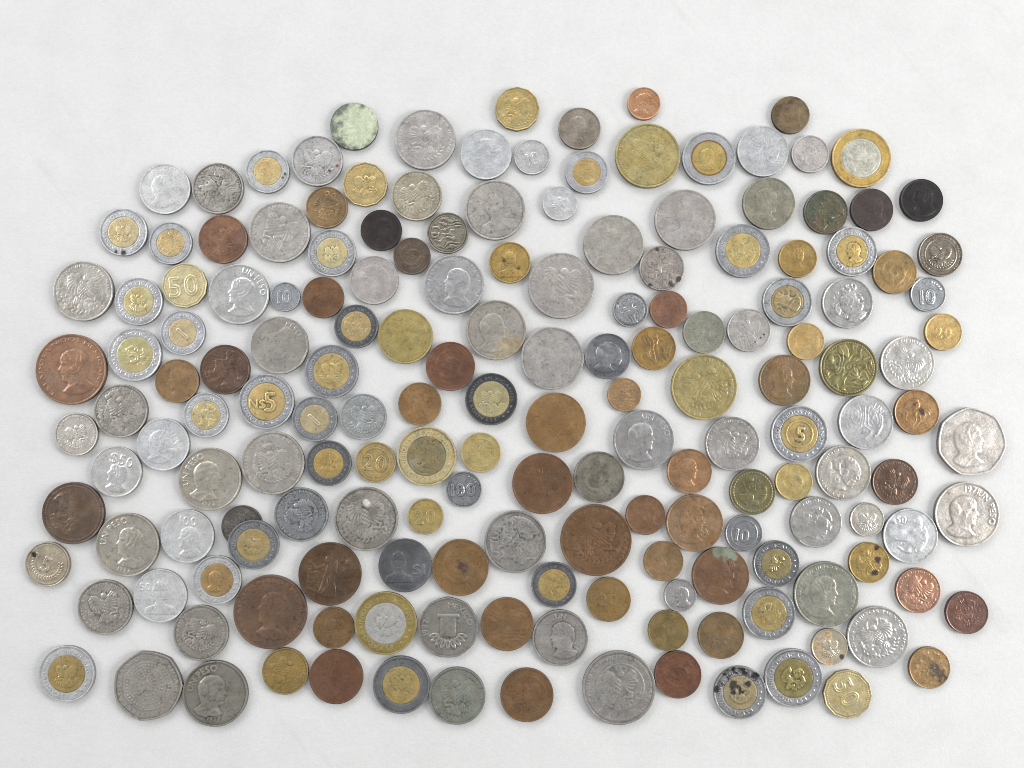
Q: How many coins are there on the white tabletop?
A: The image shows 172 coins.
